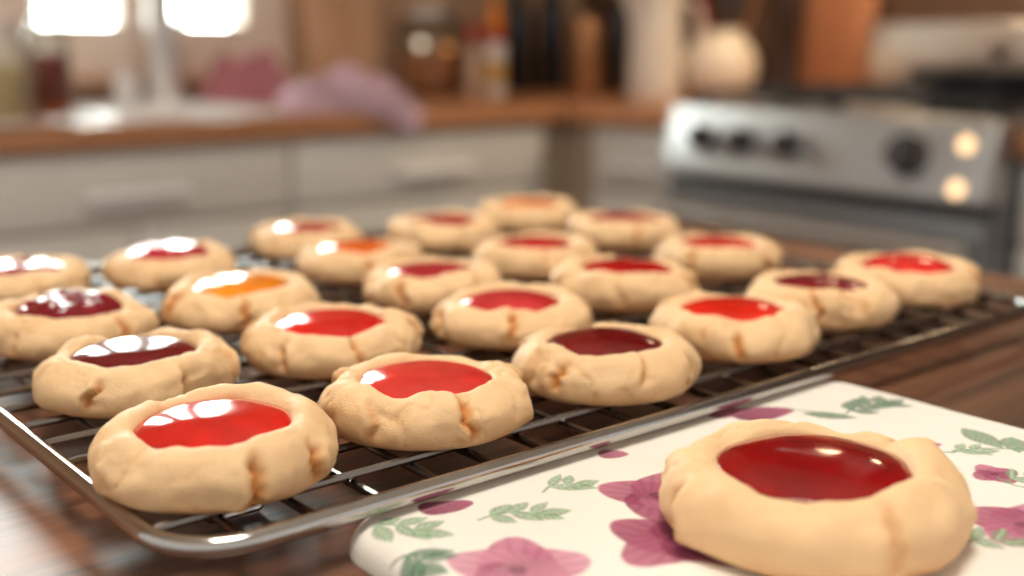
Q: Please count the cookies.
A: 23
